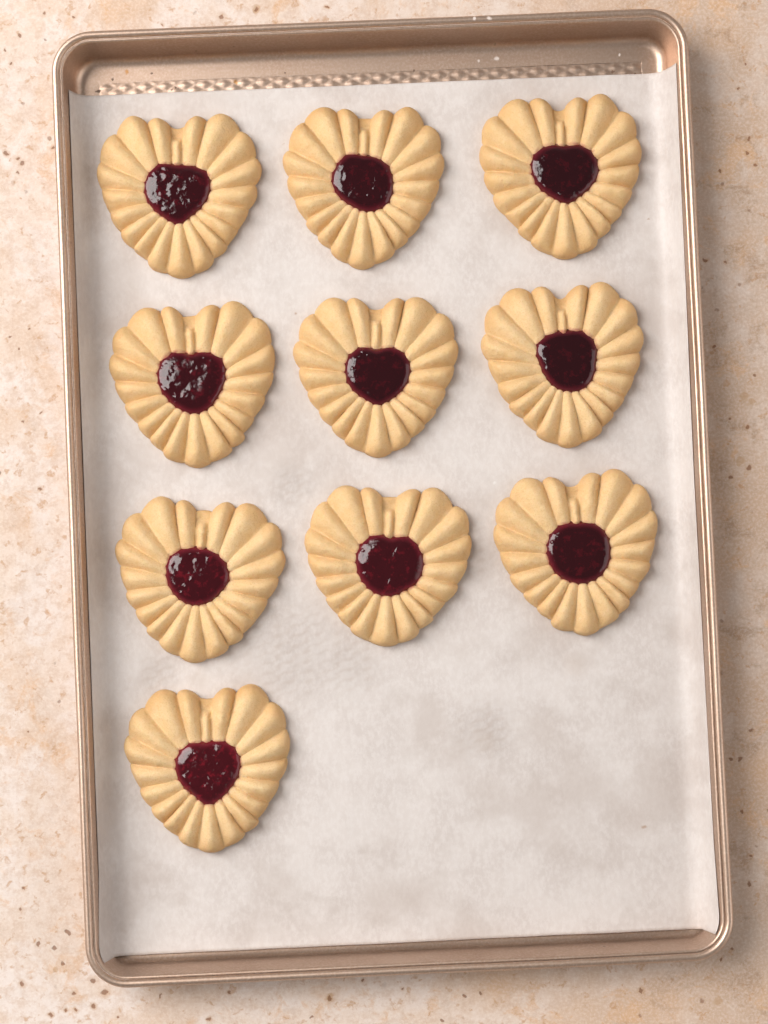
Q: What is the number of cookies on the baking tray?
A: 10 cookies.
